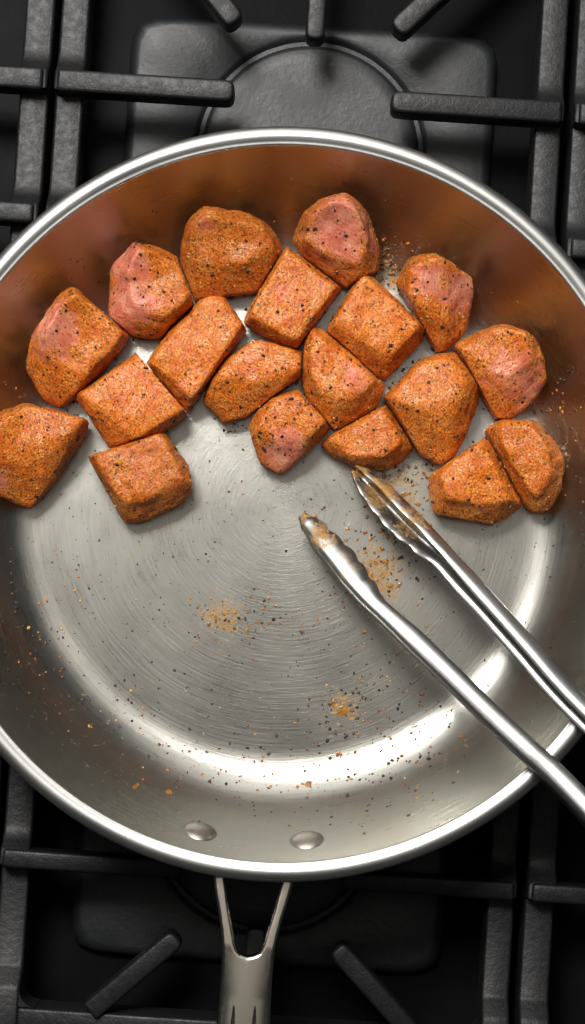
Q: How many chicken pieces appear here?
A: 19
